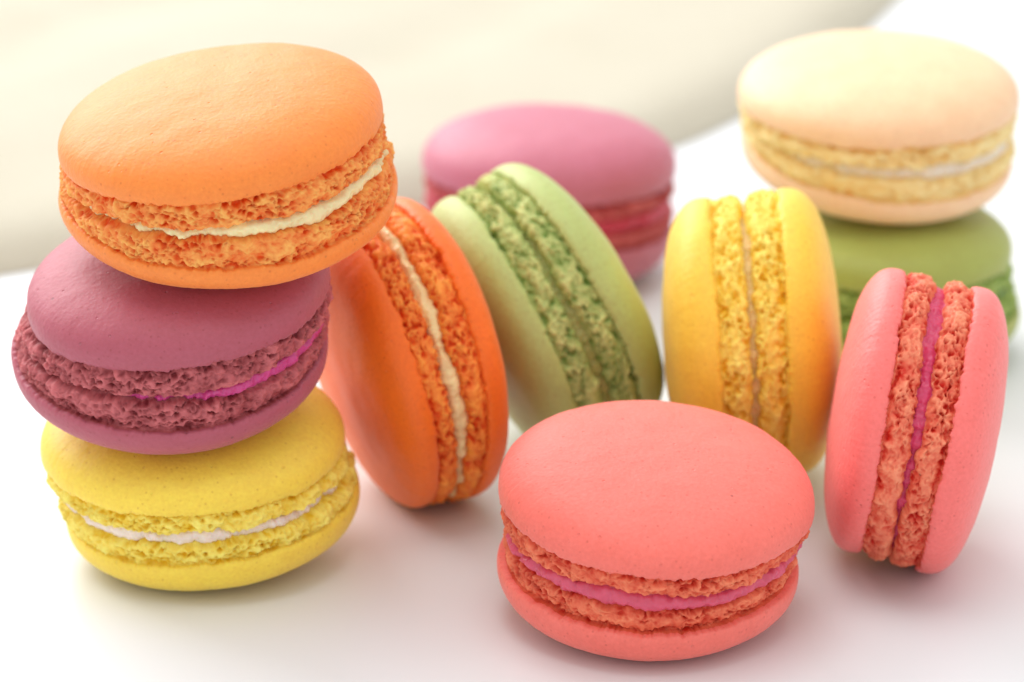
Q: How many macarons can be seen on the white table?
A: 11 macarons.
